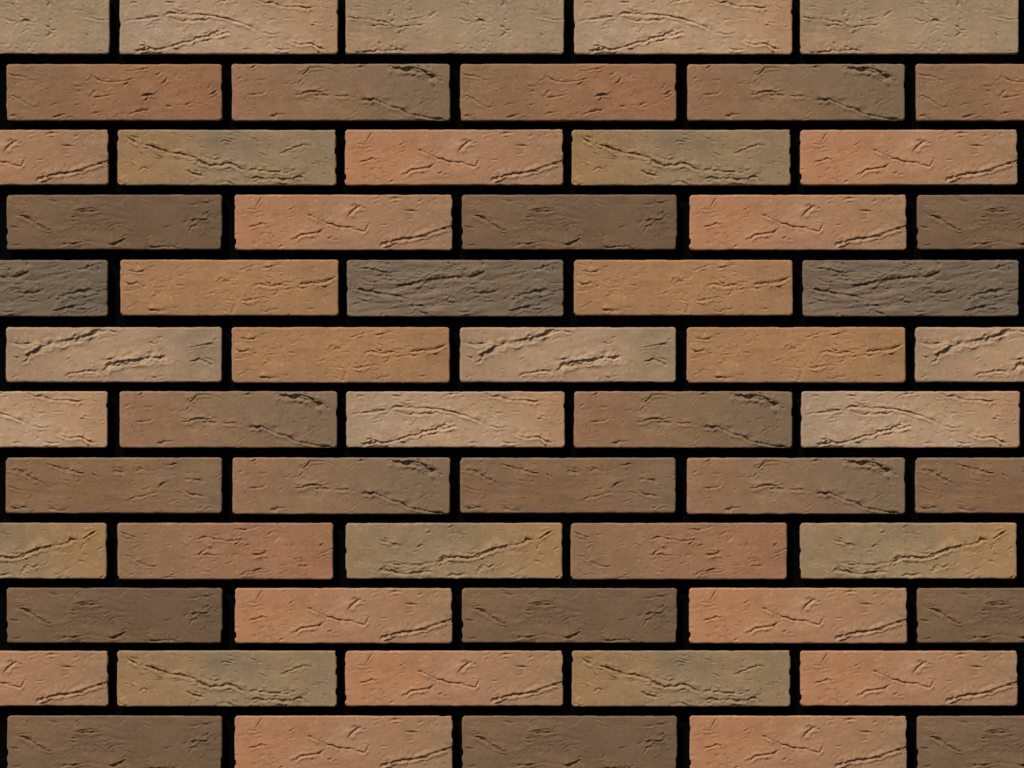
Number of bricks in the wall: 60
